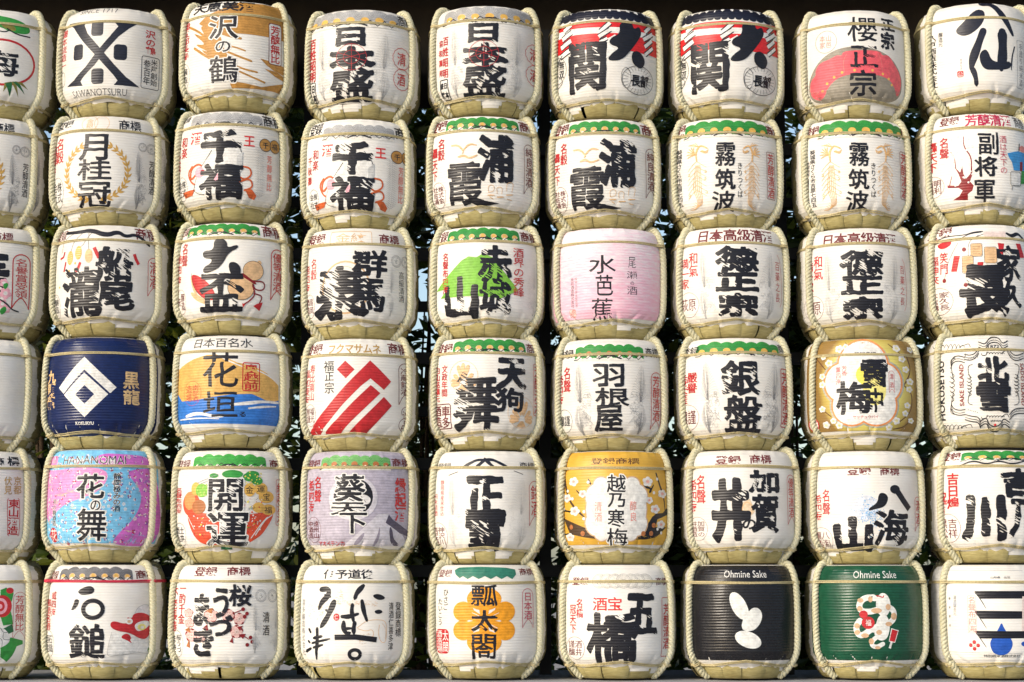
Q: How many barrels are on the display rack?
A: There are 54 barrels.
